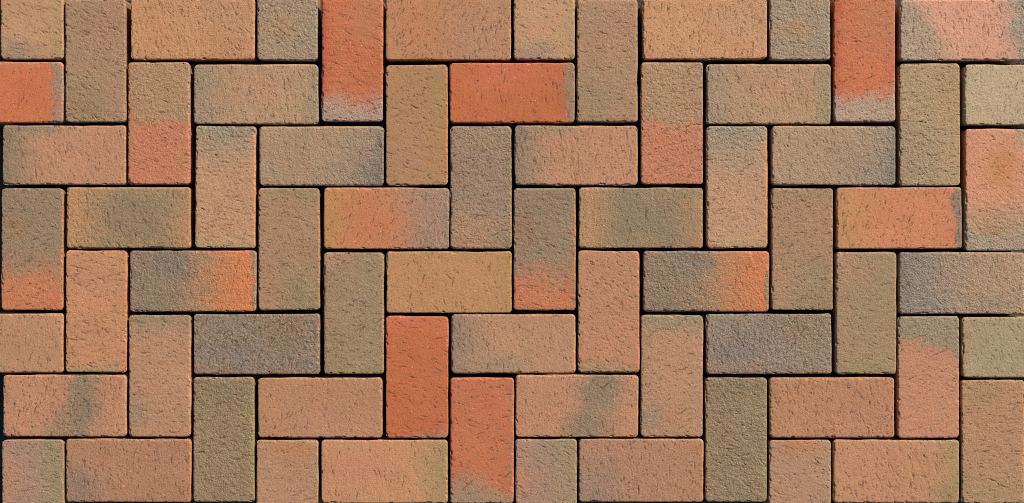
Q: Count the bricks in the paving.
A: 70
